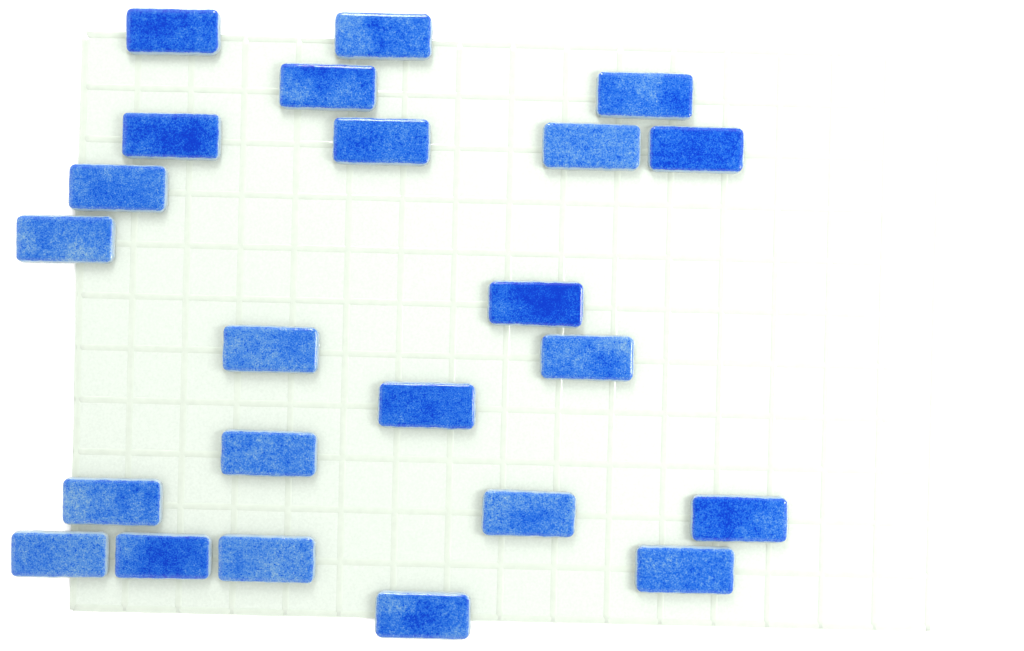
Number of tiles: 23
